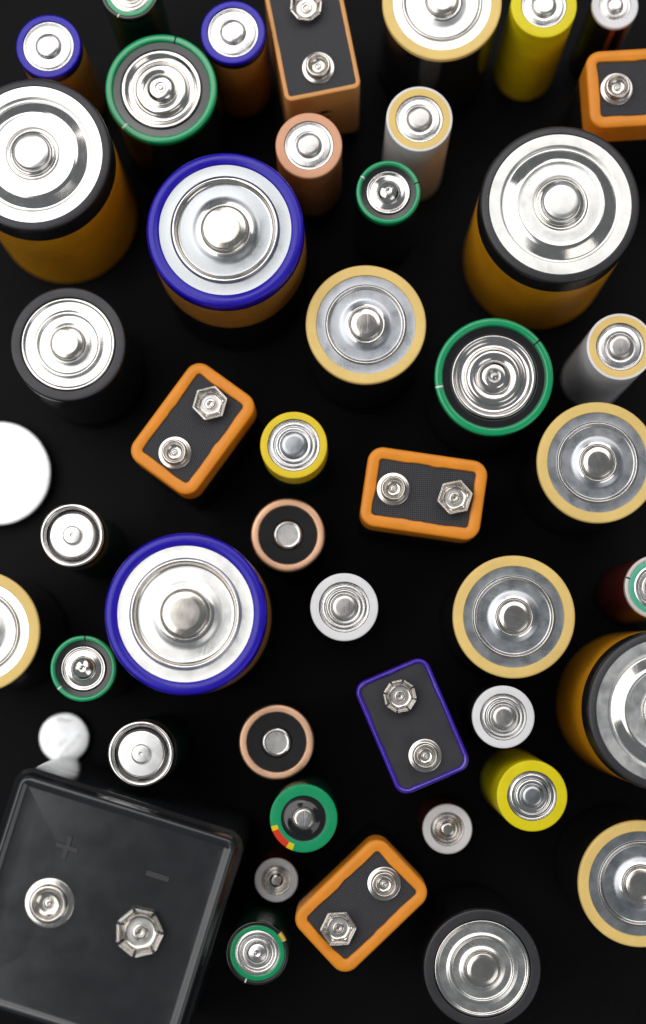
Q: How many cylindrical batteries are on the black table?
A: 38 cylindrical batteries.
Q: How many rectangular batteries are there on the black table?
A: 7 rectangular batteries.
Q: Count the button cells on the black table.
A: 2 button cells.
